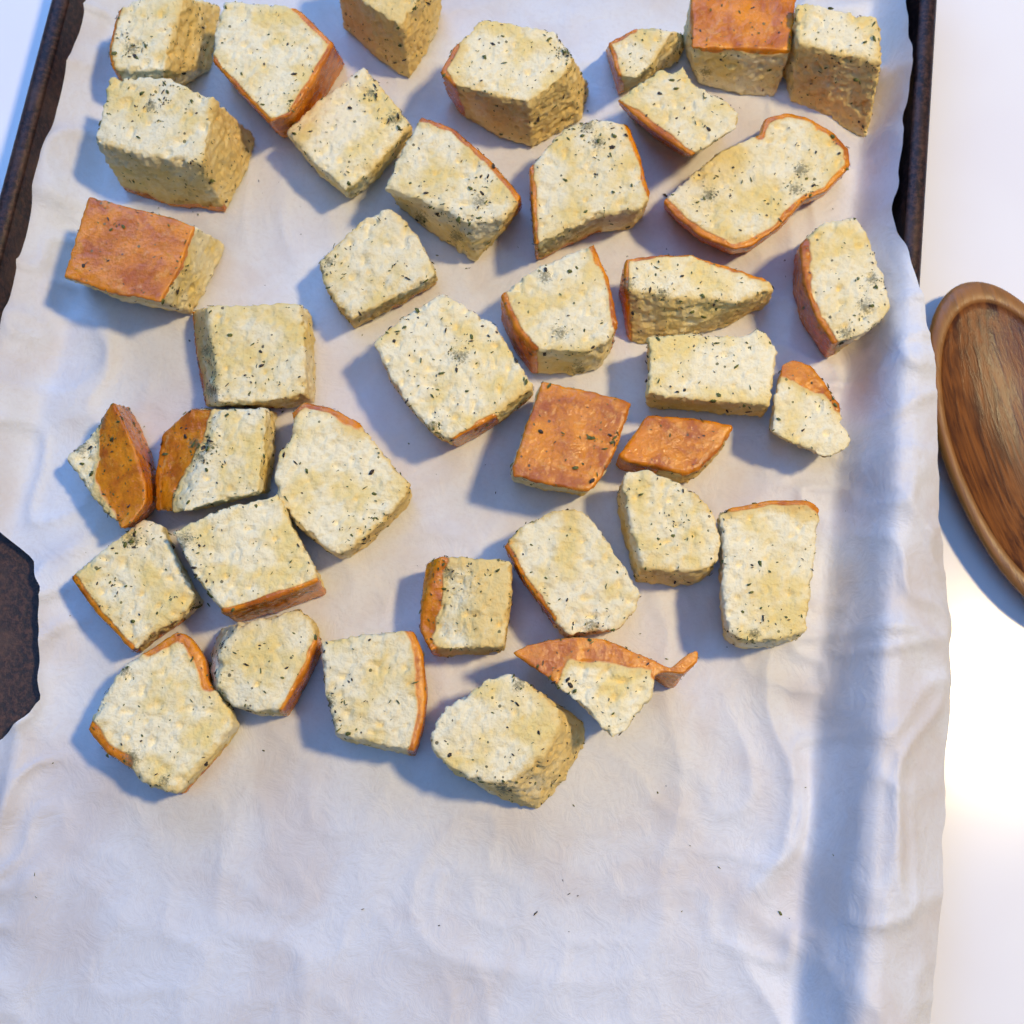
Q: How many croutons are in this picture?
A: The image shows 38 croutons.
